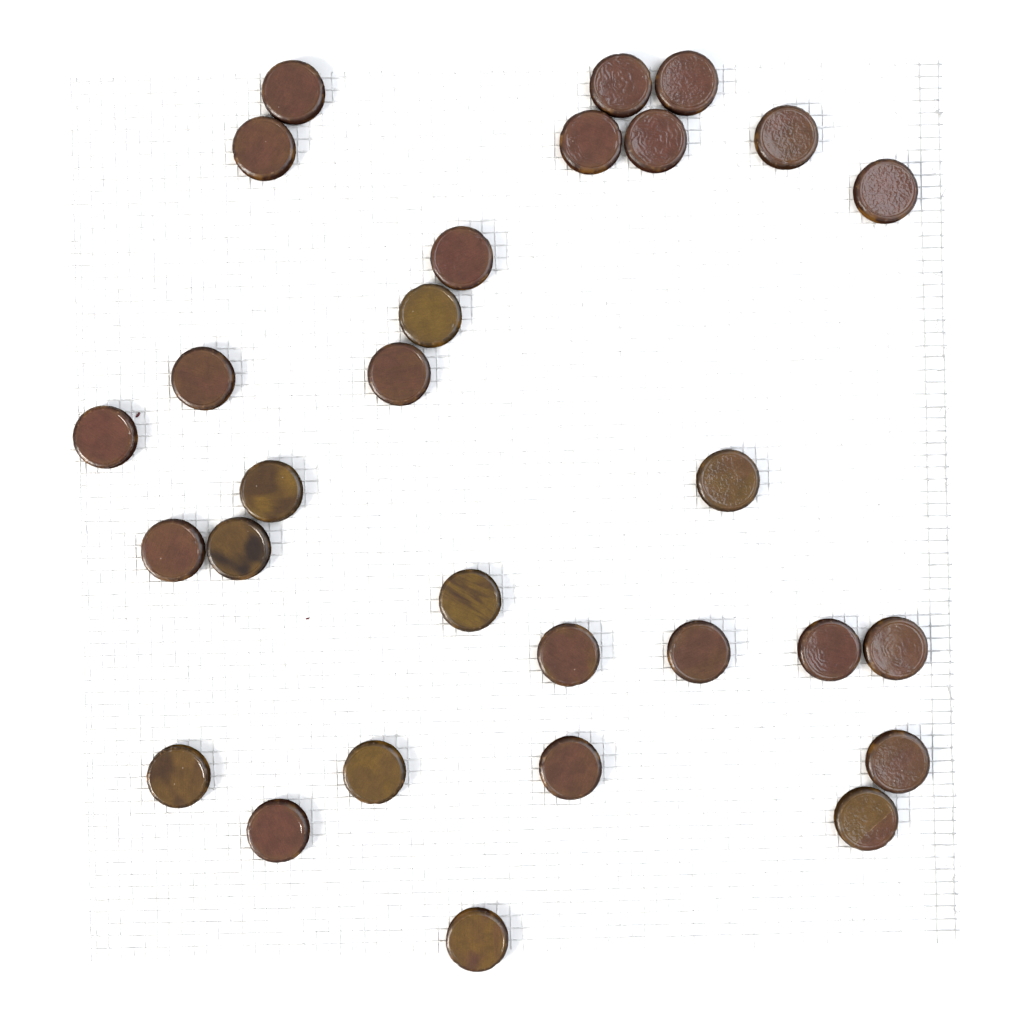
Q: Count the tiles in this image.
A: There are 29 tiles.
